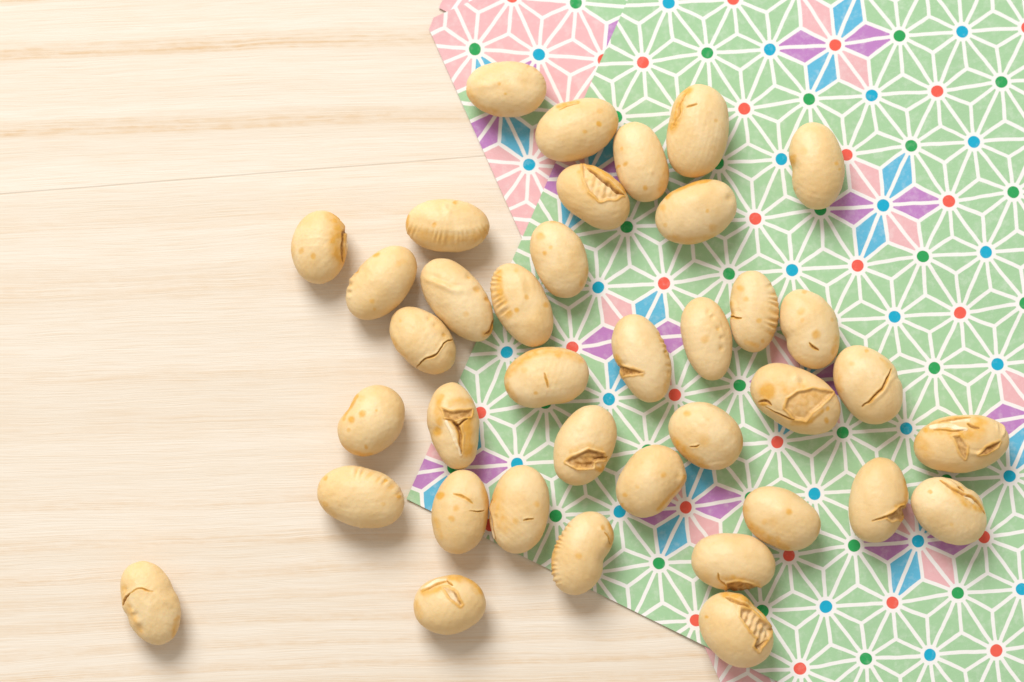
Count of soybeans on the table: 38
